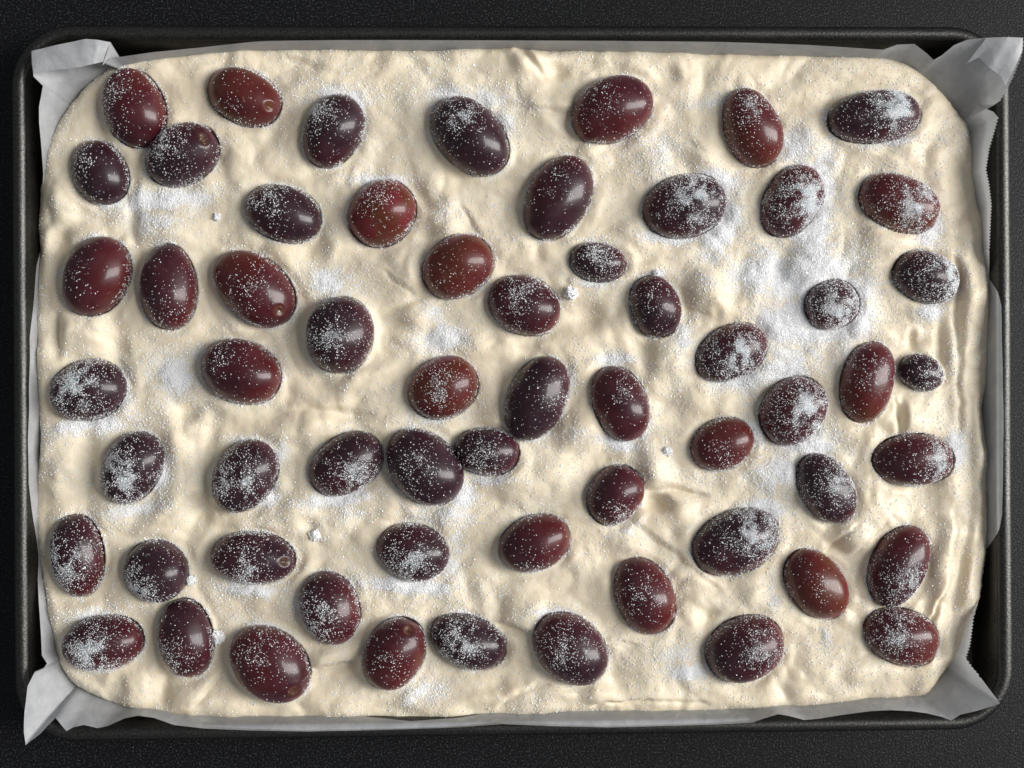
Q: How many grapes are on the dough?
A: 61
